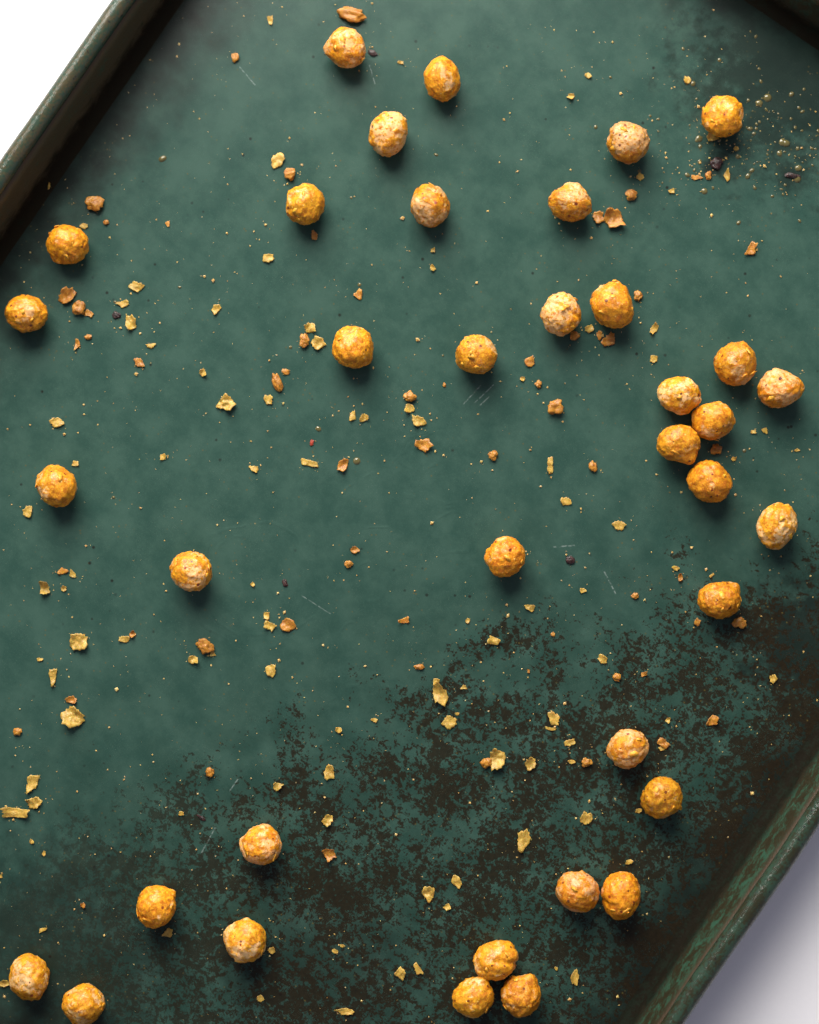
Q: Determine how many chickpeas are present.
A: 37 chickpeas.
